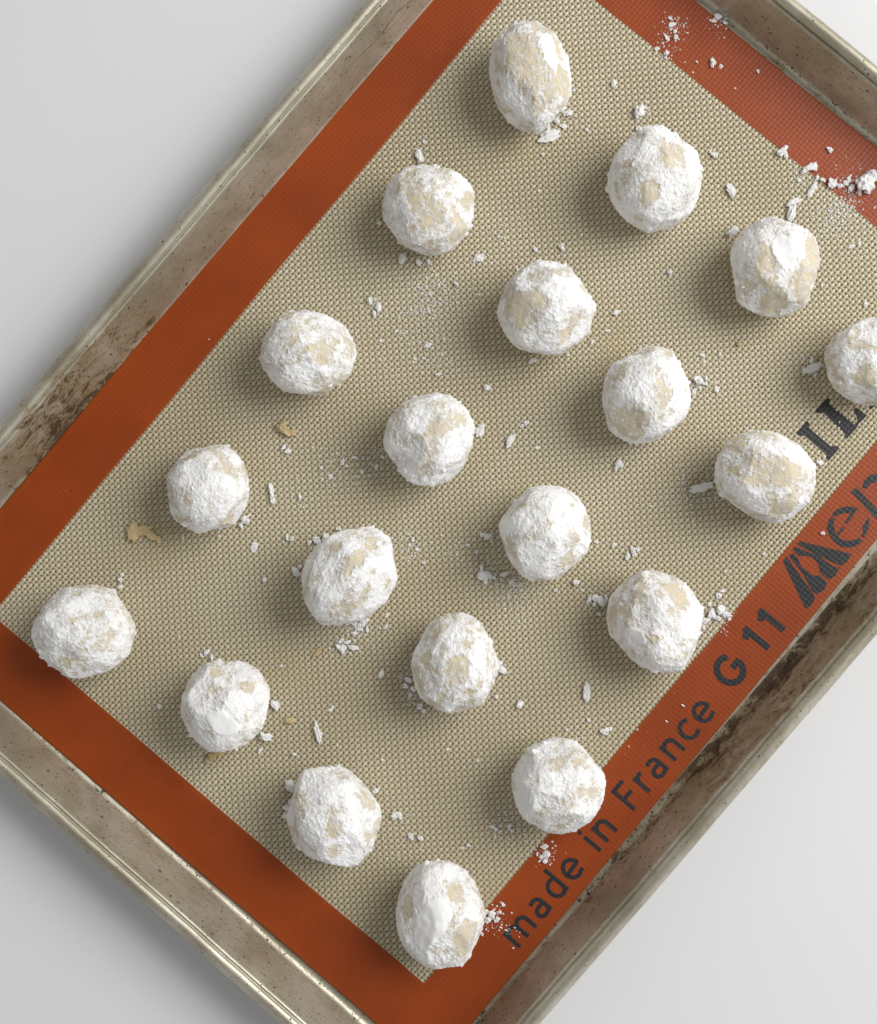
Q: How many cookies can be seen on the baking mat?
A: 20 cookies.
